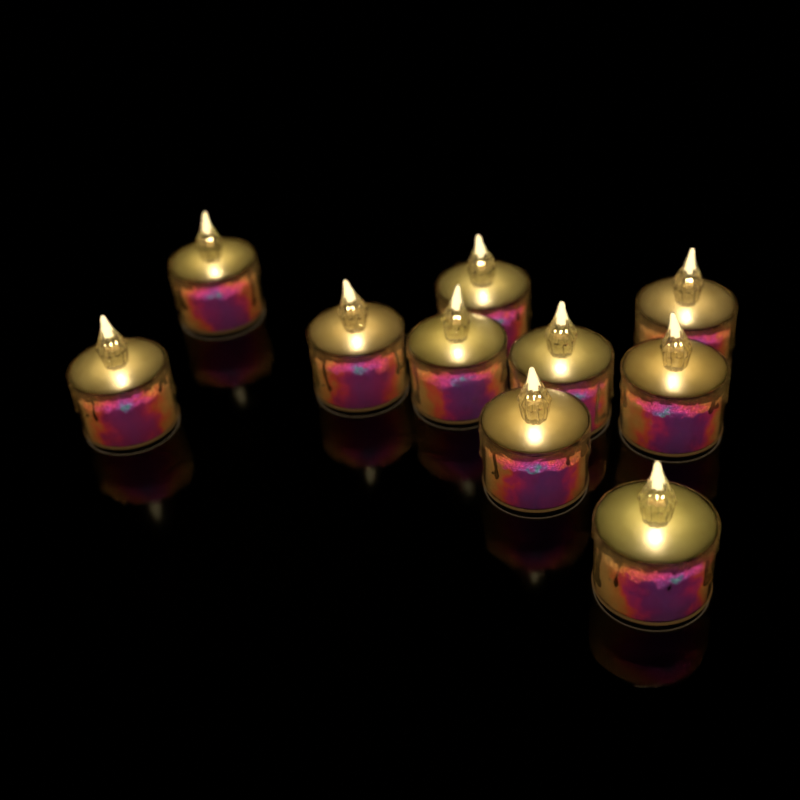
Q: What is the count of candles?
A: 10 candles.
